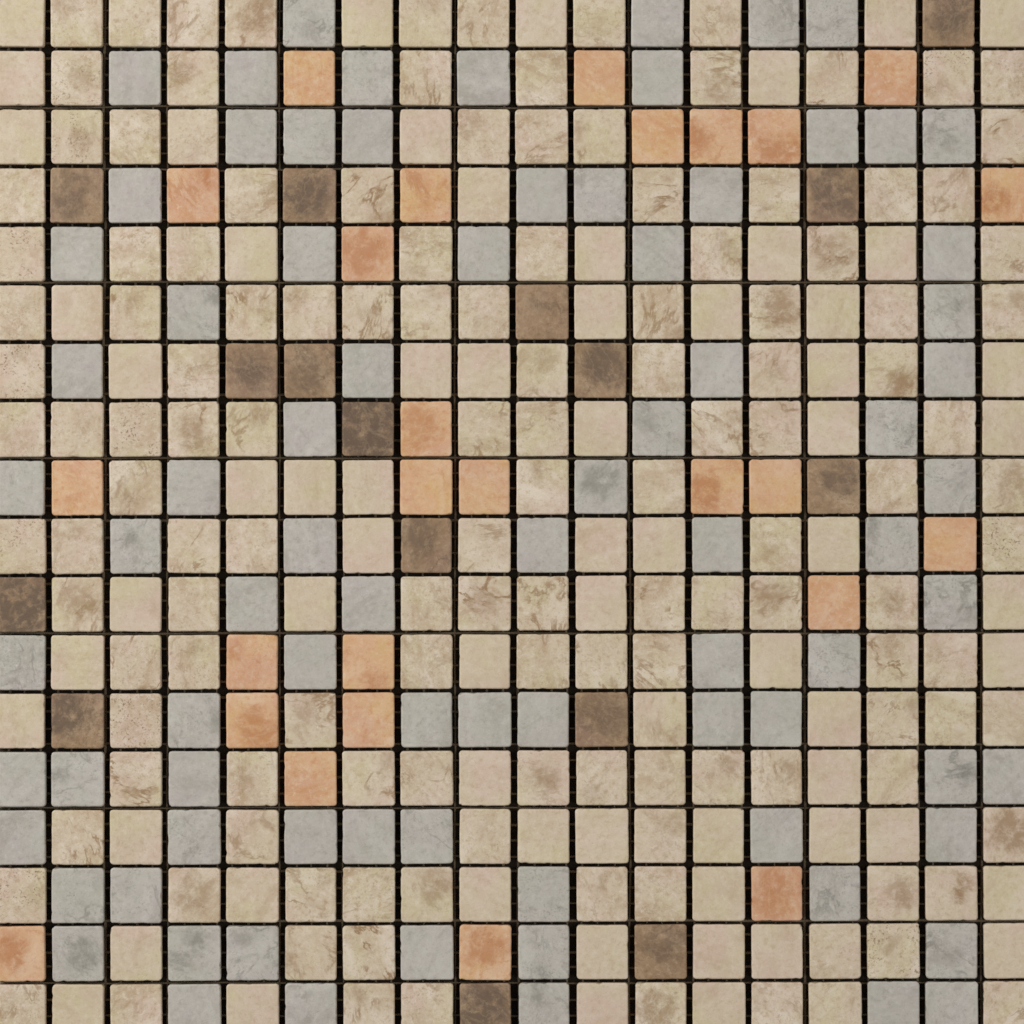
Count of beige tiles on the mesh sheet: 200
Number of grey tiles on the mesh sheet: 82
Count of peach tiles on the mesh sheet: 26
